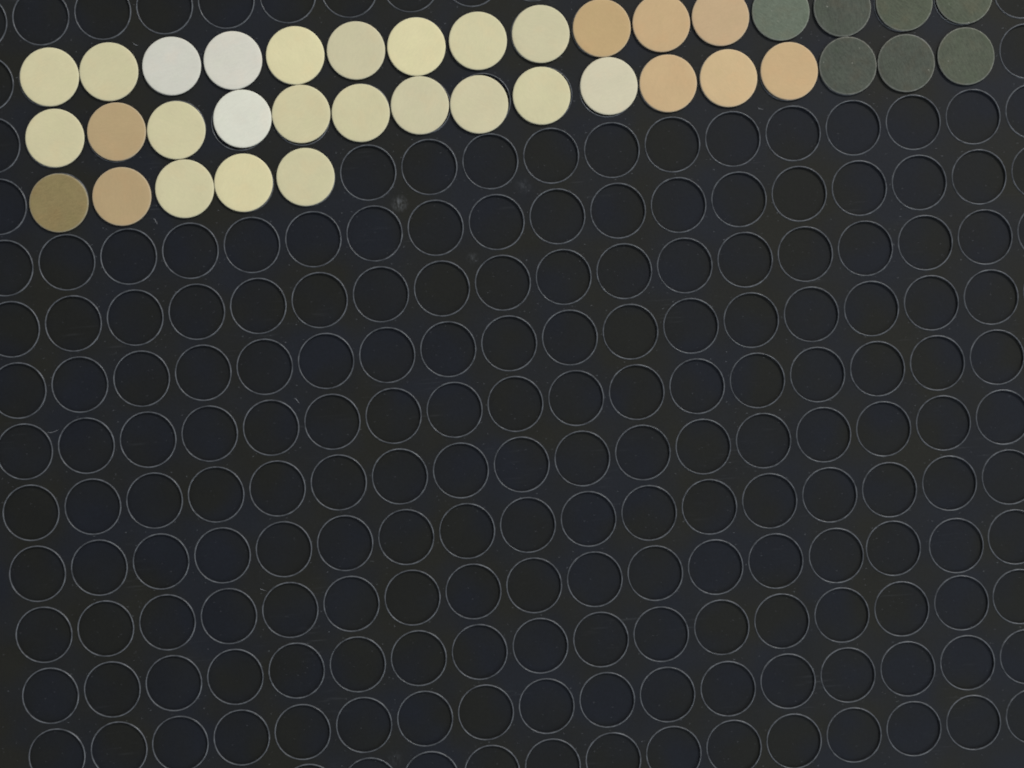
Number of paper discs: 37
